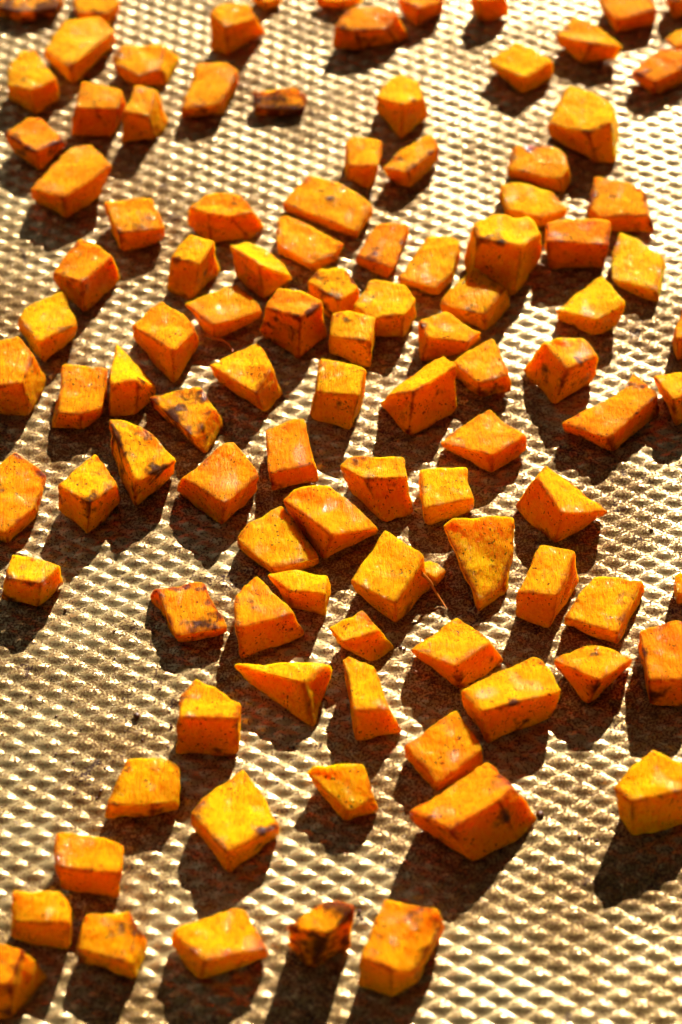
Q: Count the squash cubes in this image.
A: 106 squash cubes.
